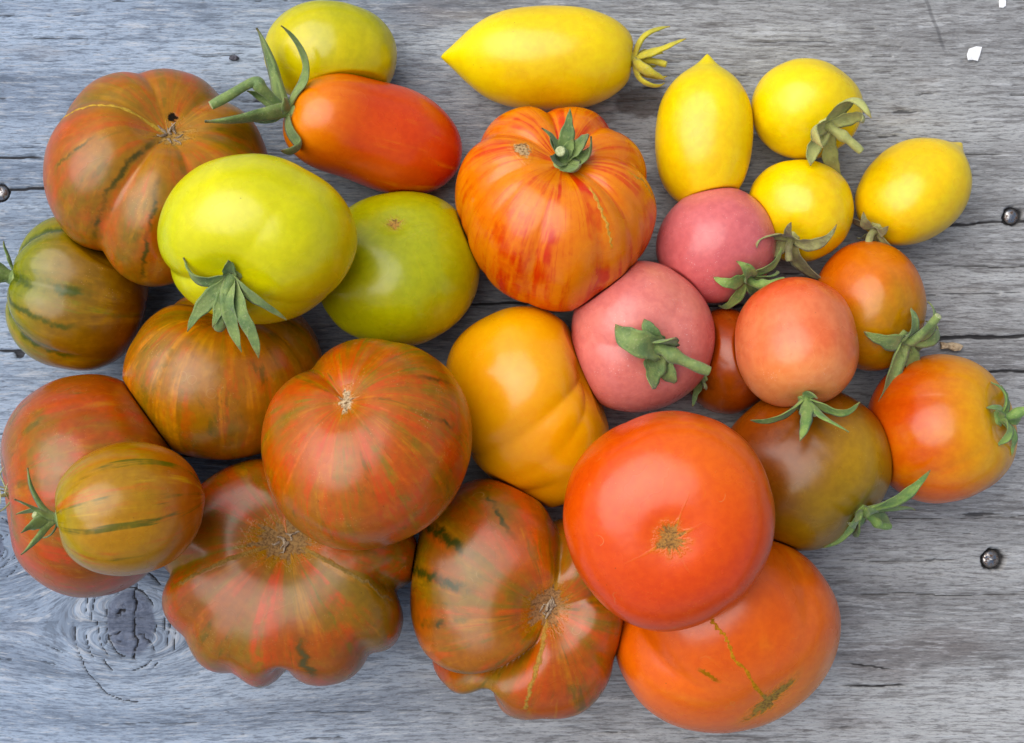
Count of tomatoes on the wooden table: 28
